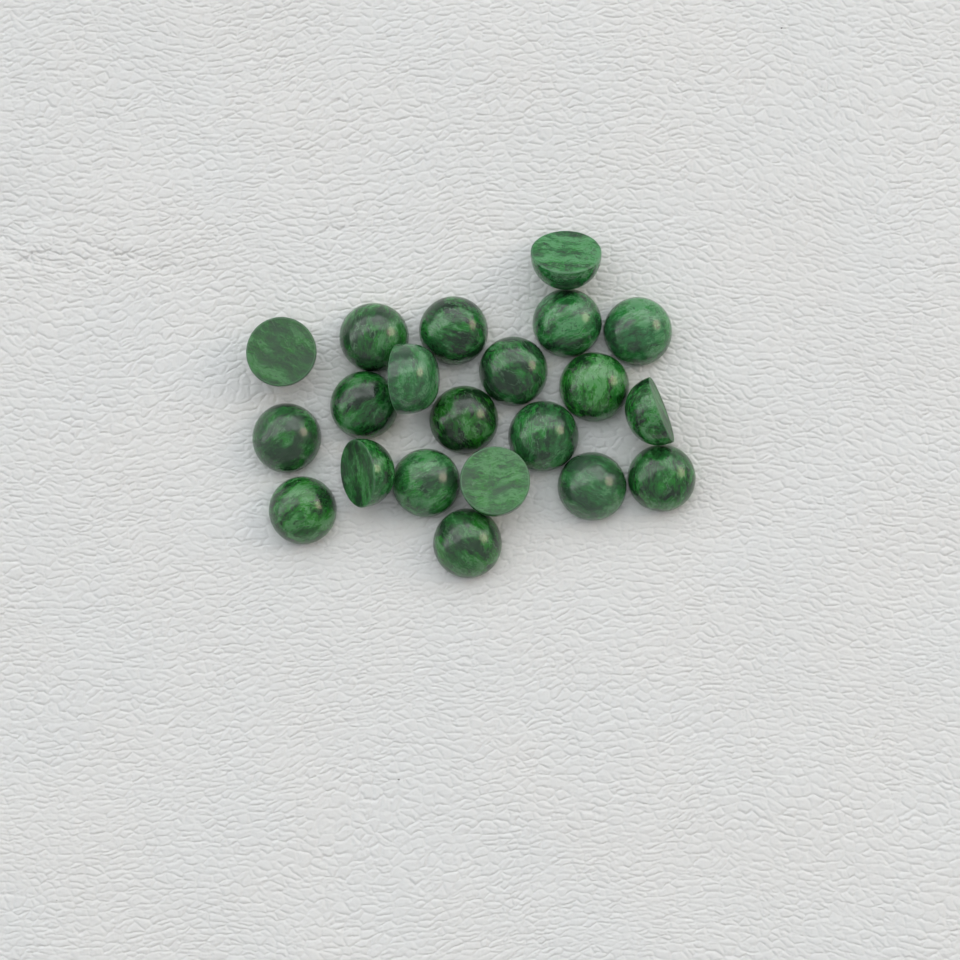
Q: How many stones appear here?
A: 21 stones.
